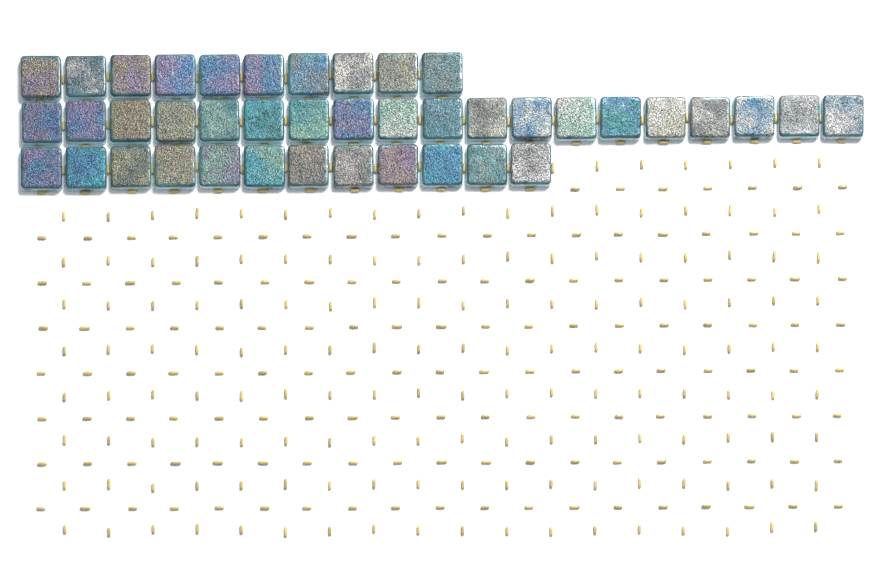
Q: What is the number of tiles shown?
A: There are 41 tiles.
